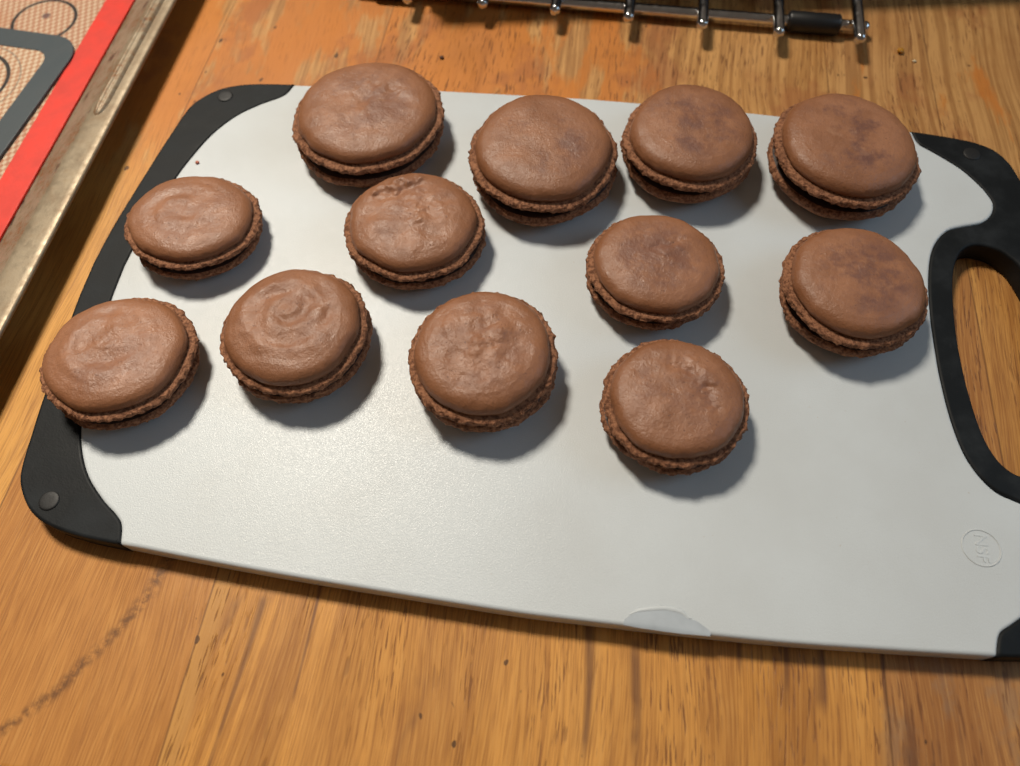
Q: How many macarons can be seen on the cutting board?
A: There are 12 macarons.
